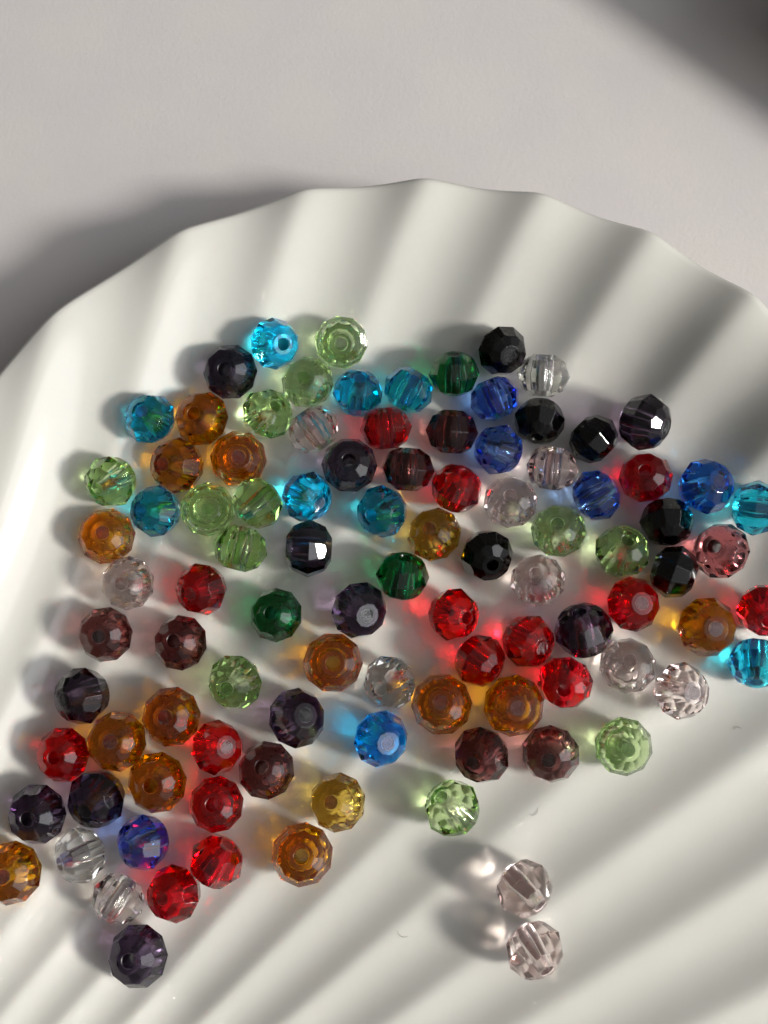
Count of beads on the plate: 98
